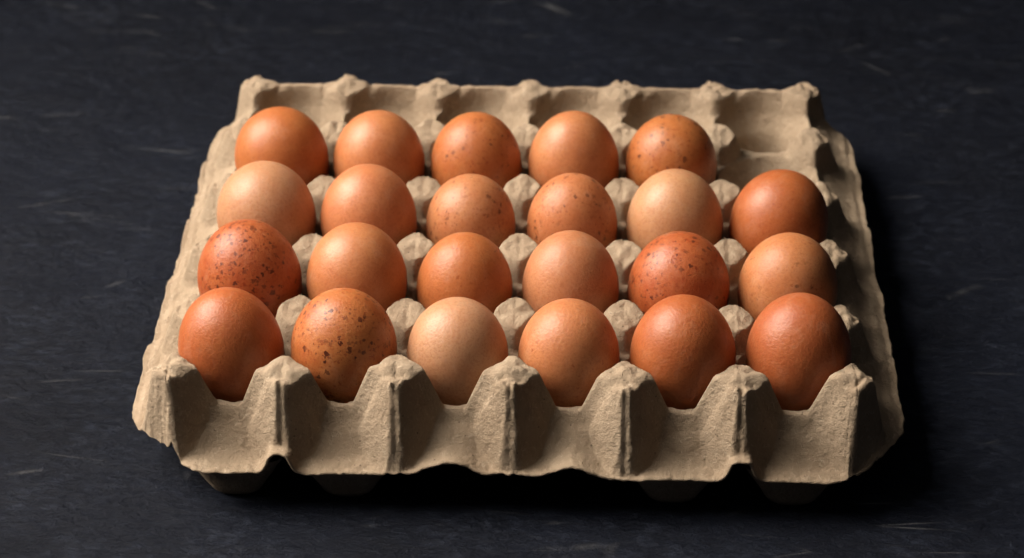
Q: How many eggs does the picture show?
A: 23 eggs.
